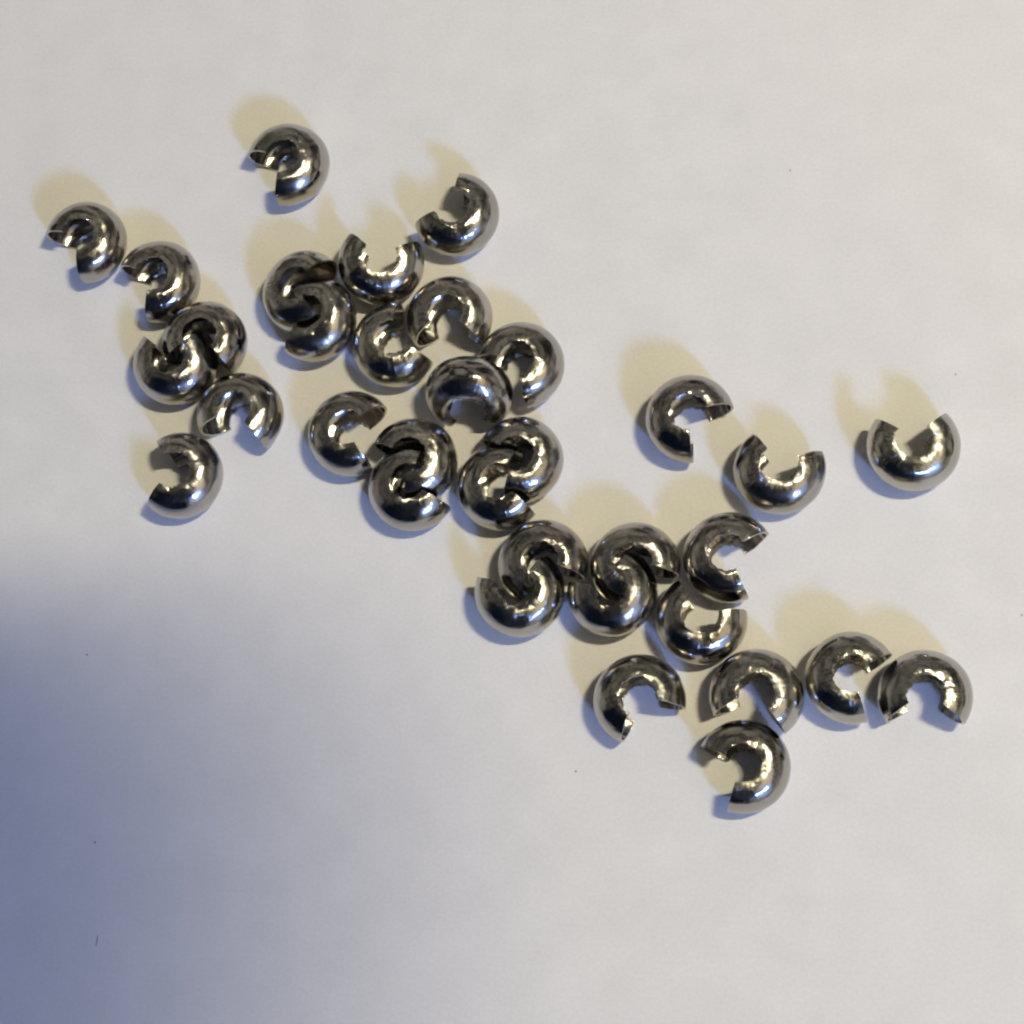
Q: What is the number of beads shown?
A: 34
